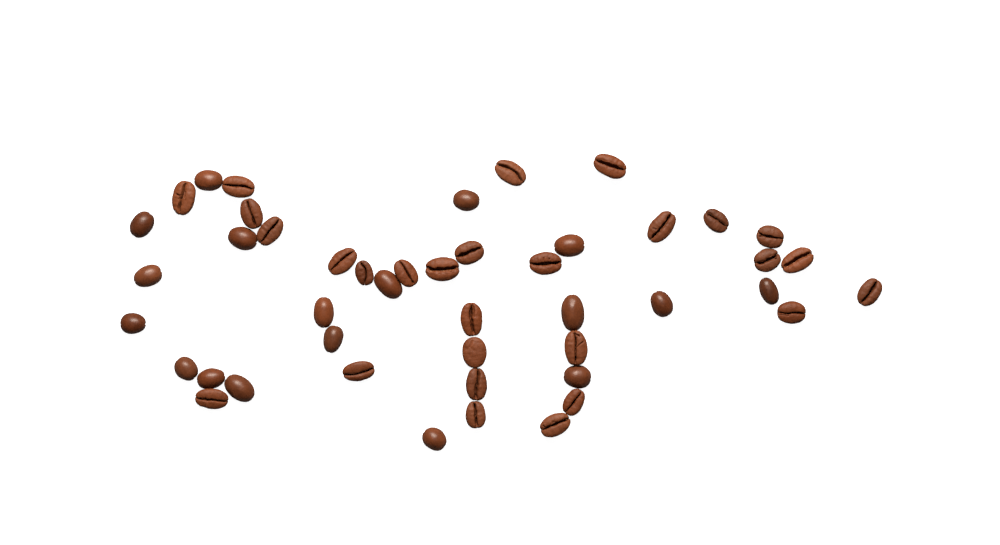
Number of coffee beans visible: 46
